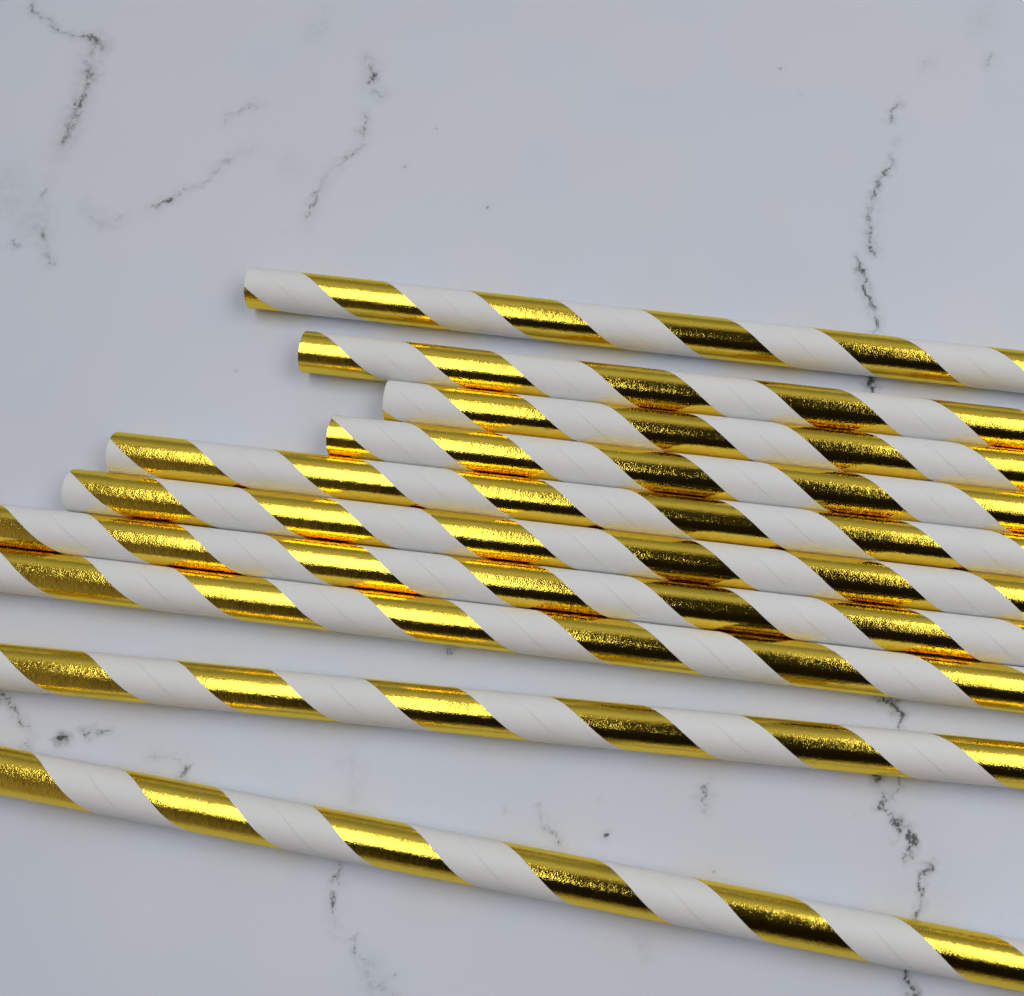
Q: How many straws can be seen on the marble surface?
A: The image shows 10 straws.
